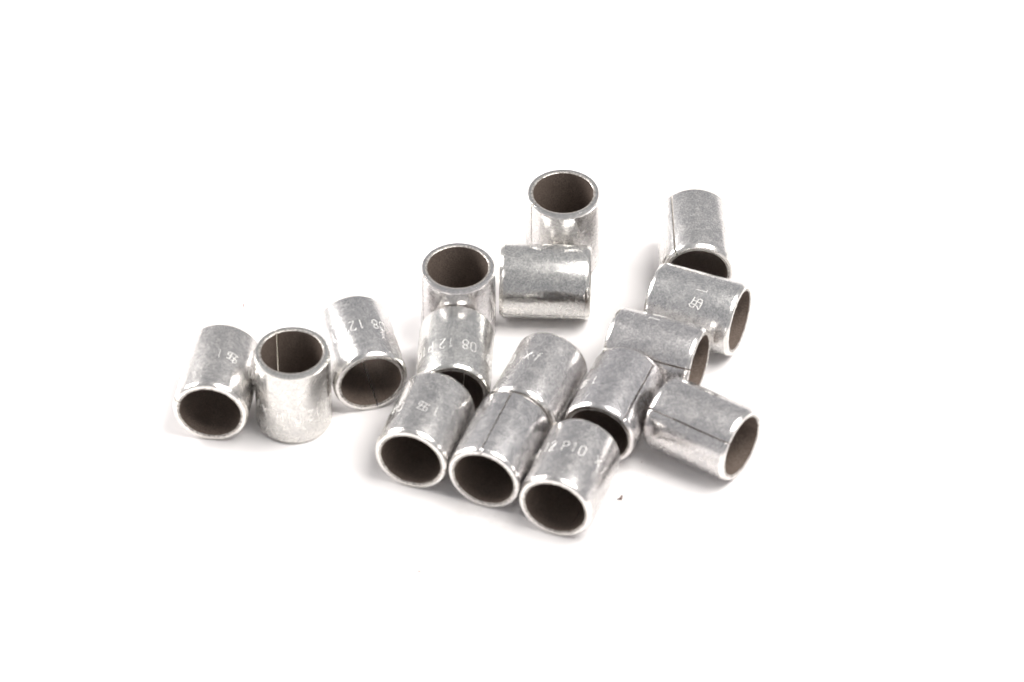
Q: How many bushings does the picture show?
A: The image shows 16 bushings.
